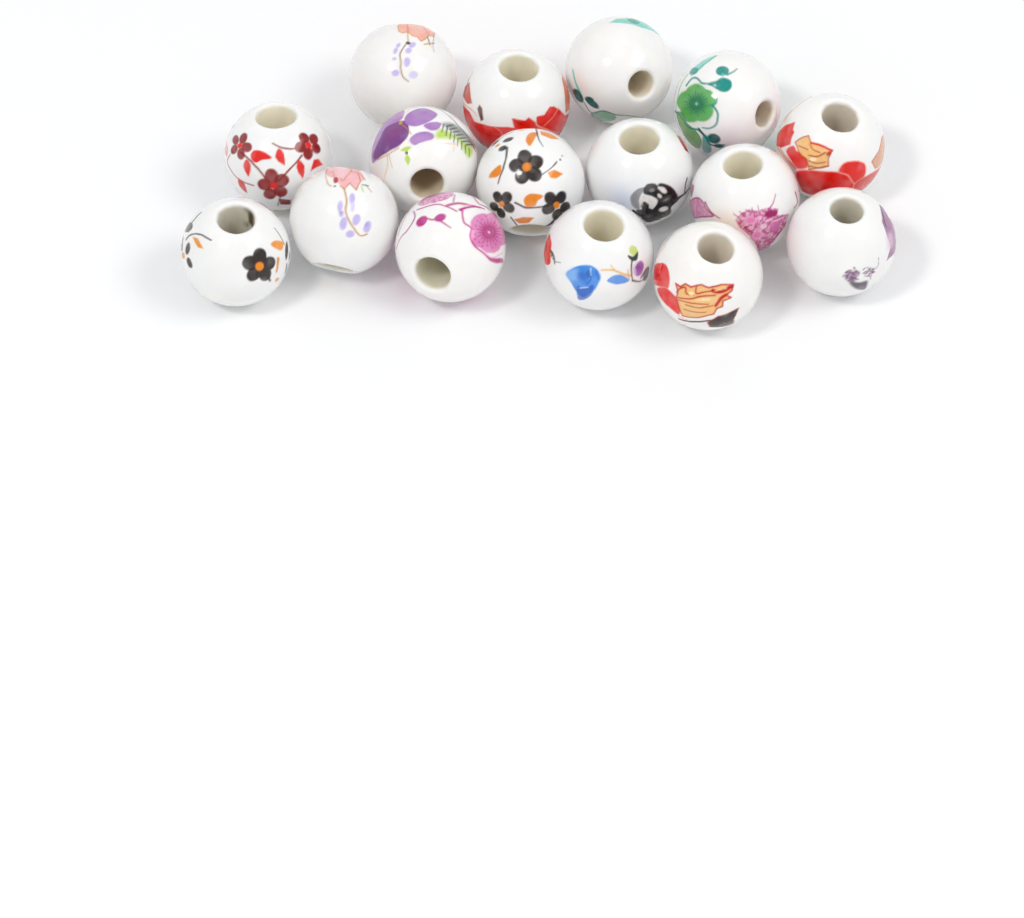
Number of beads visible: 16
